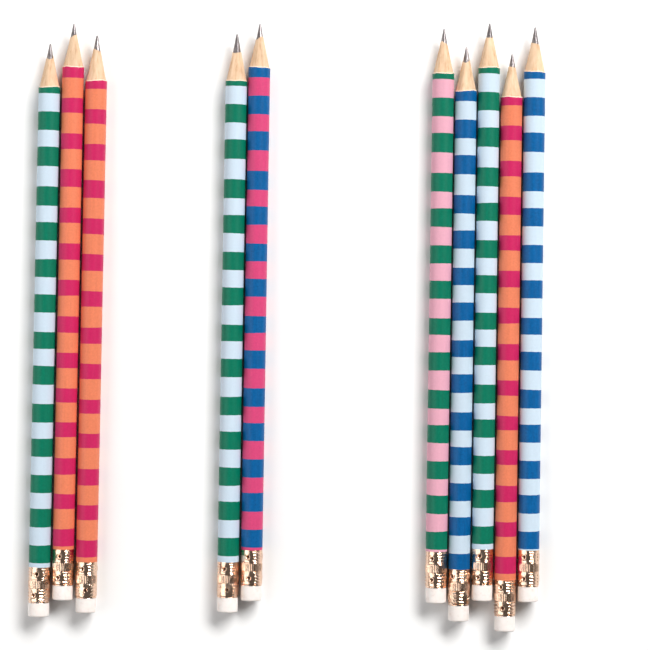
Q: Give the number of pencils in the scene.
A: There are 10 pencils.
